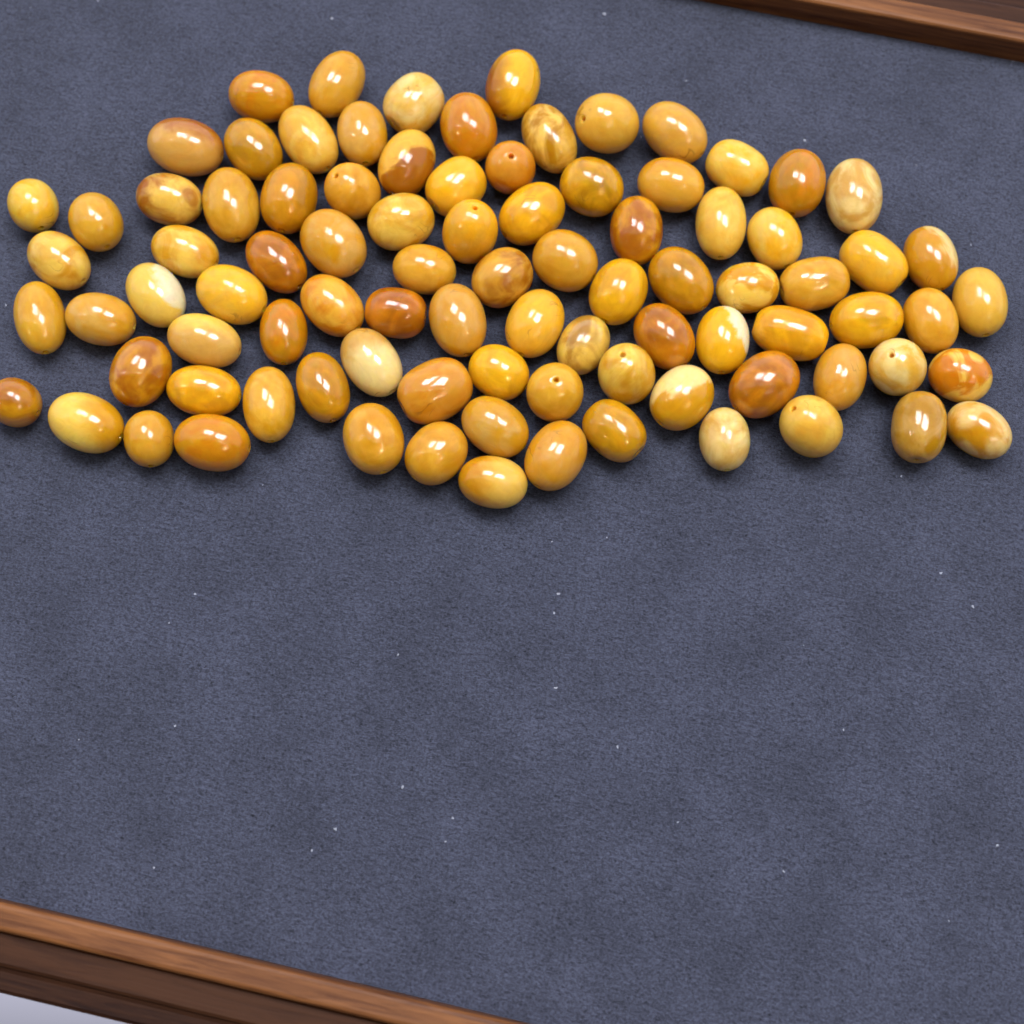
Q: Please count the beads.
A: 90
